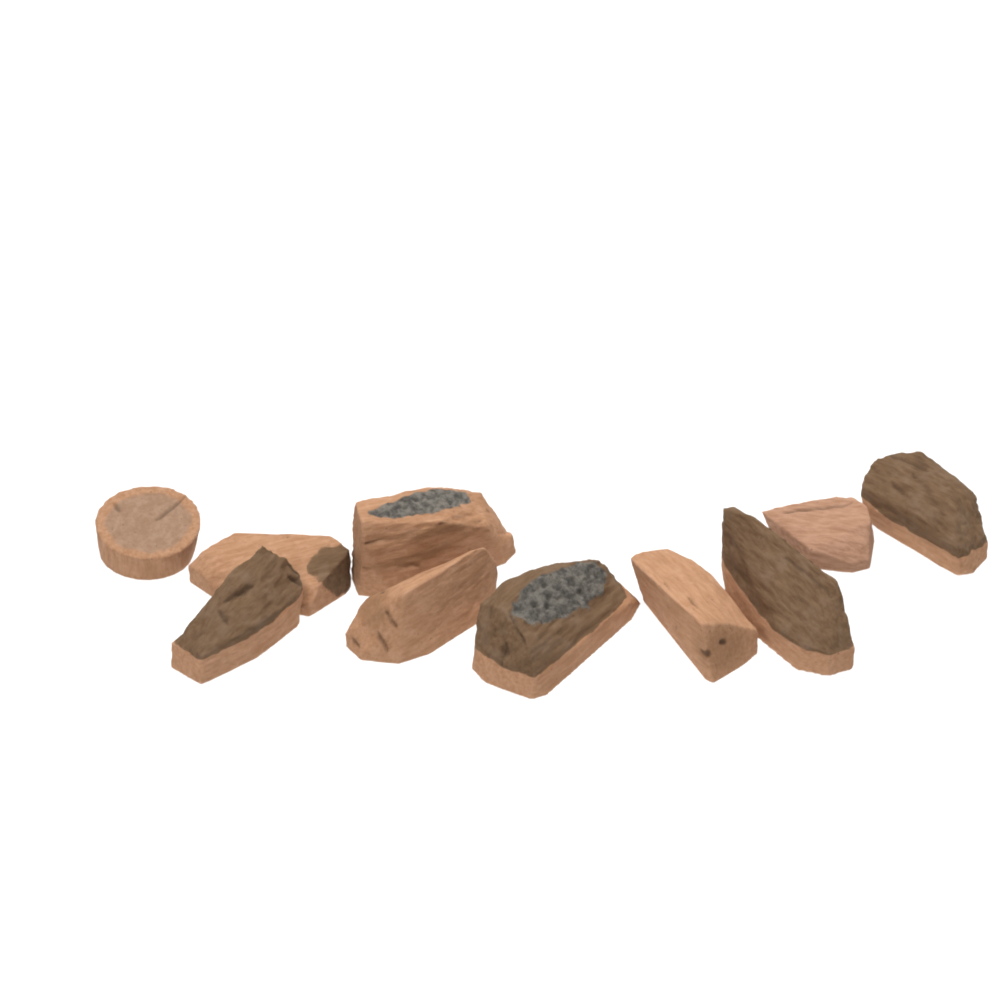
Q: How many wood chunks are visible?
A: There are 10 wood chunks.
